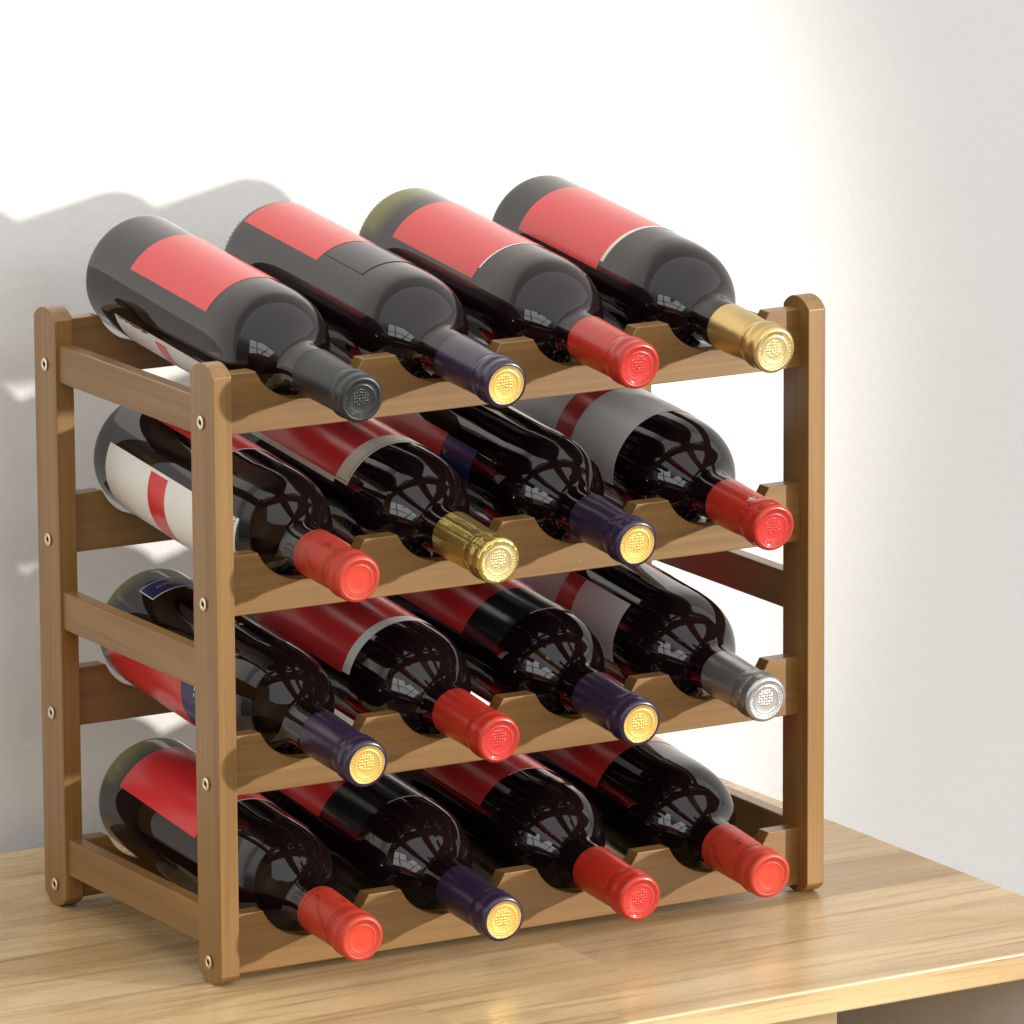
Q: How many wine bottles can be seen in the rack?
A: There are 16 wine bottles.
